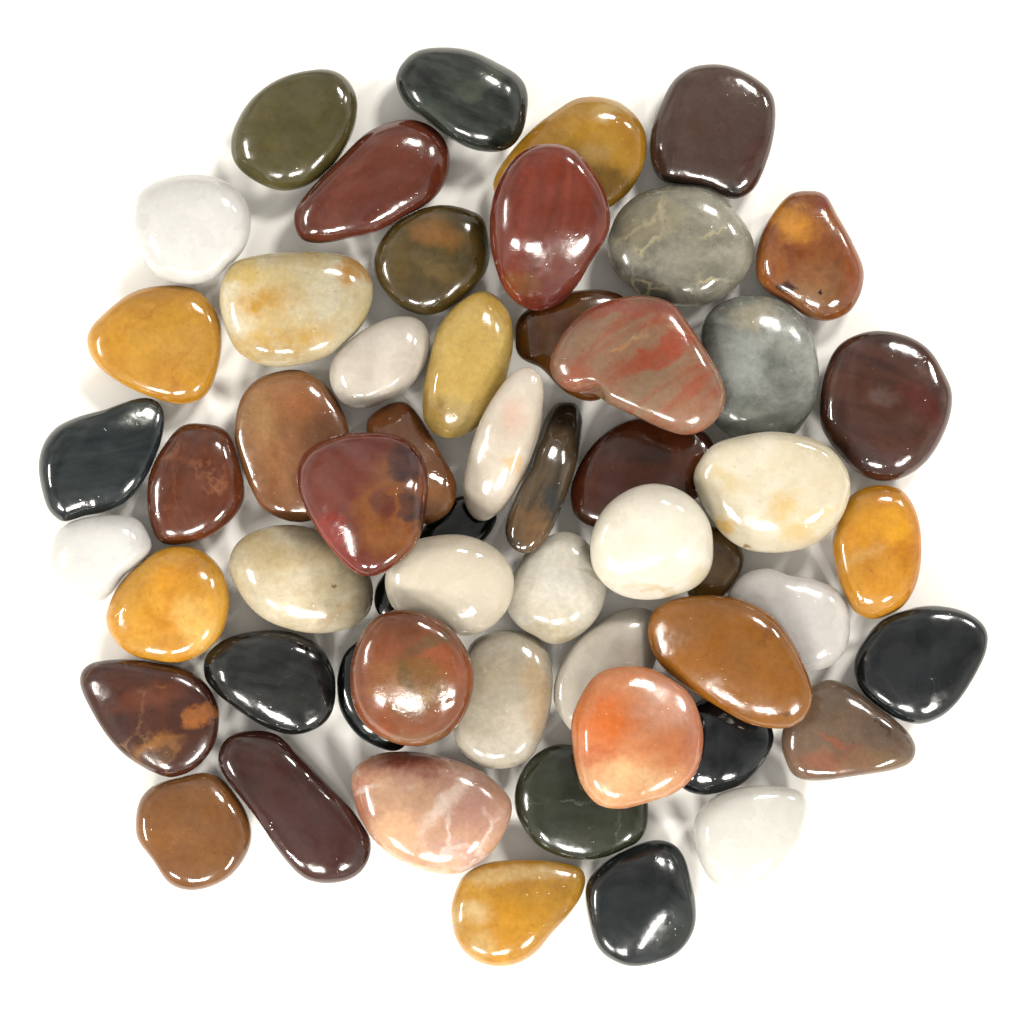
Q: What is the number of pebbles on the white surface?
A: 55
